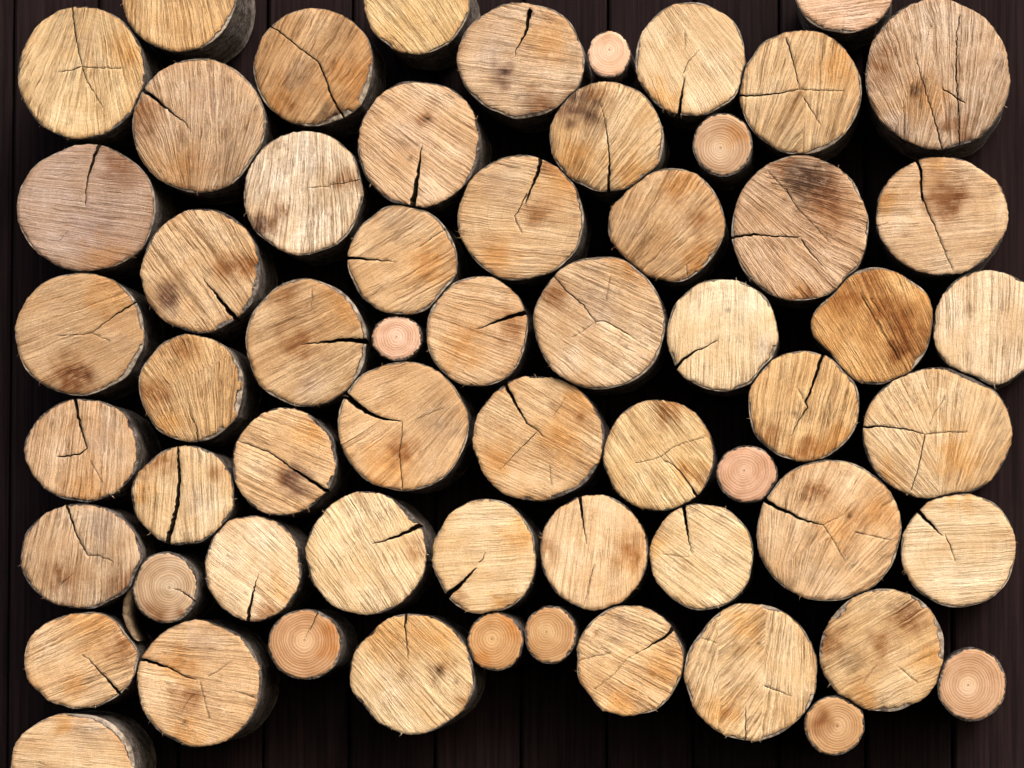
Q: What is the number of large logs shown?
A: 51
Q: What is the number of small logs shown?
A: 10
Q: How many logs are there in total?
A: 61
